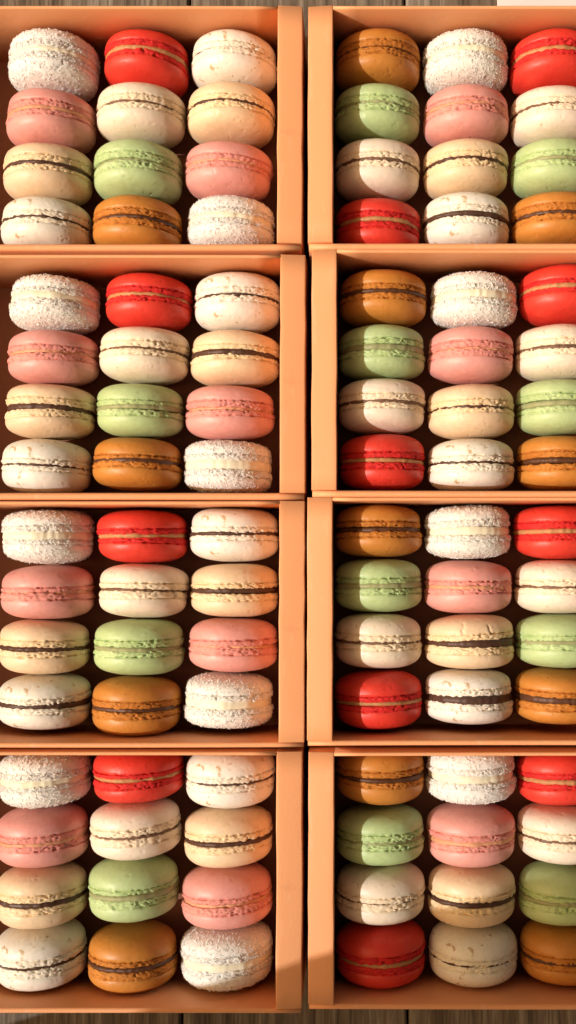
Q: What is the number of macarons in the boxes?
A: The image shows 96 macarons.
